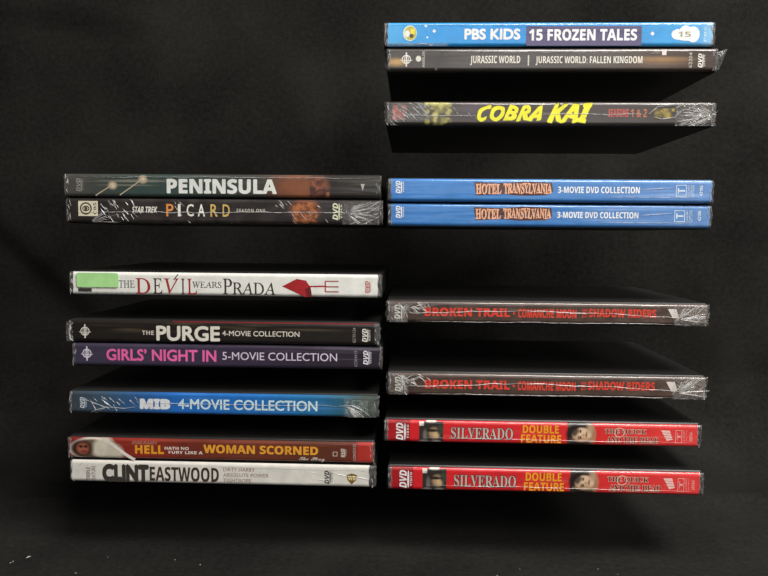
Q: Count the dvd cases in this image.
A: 17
